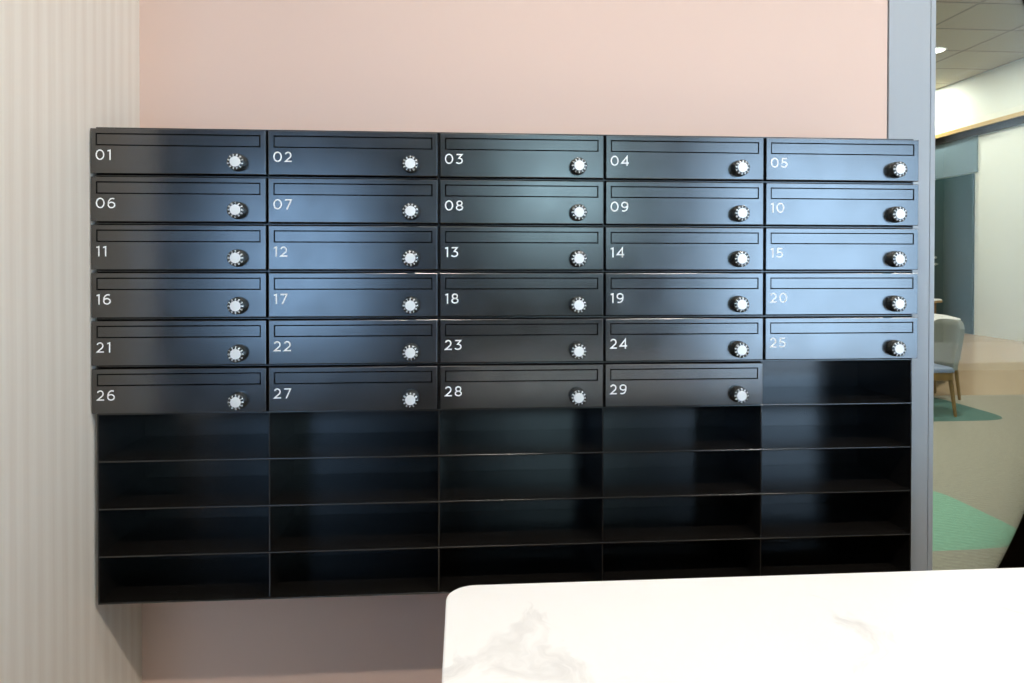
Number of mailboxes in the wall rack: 29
